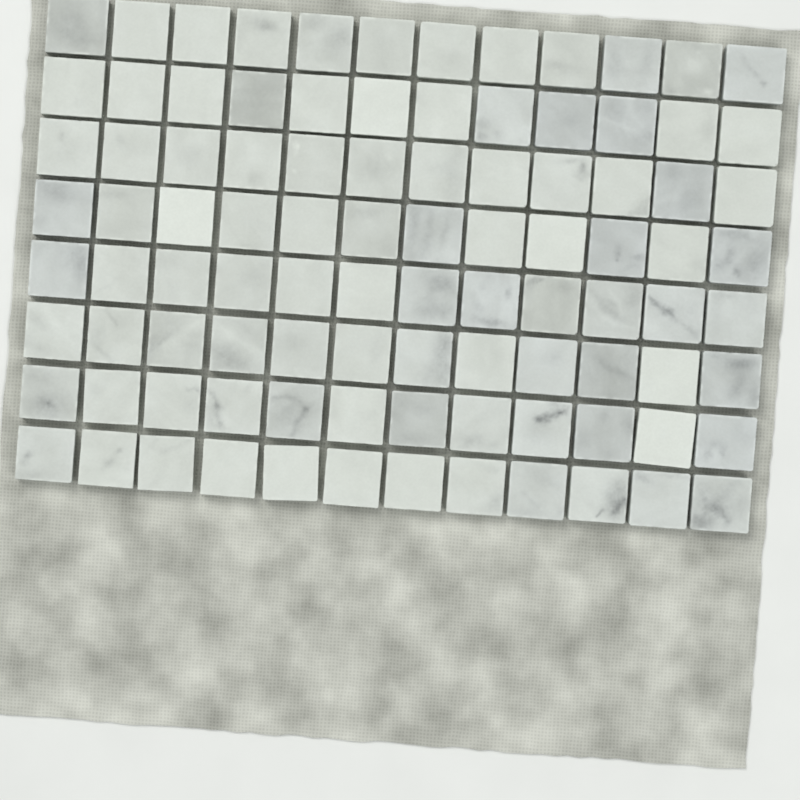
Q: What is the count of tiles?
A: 96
